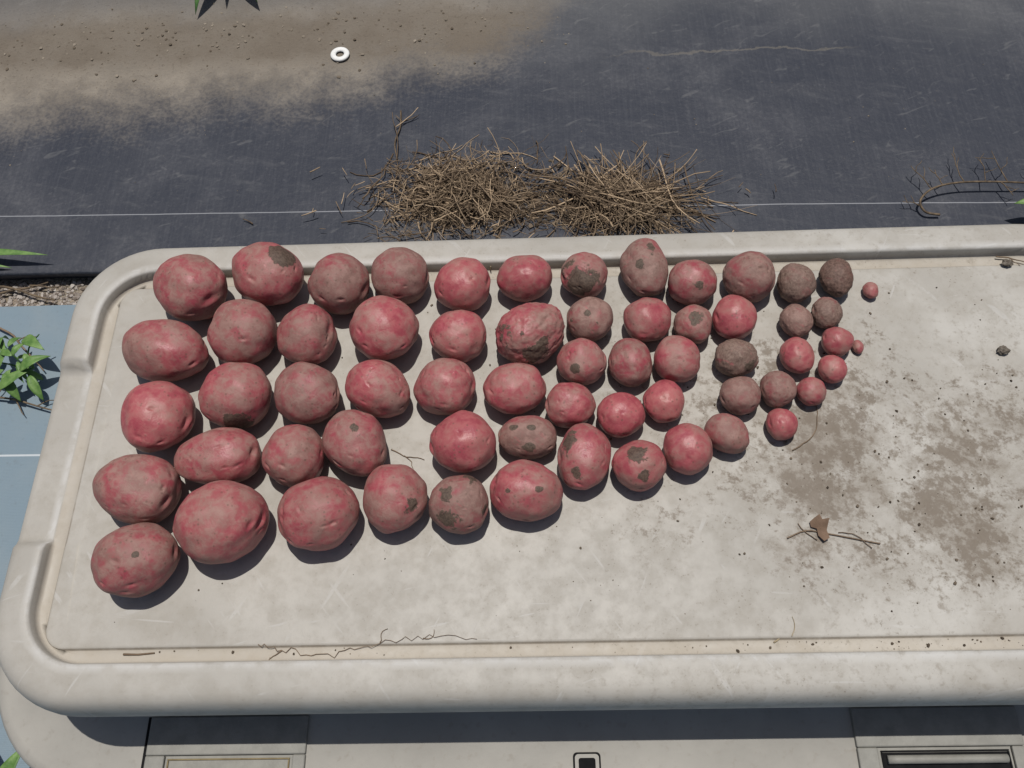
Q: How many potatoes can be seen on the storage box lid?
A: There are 62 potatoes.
